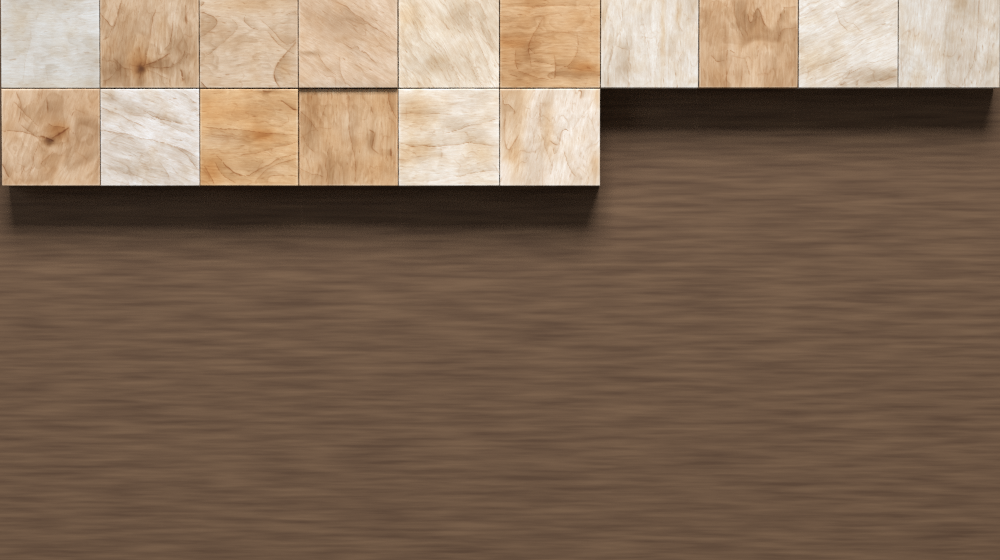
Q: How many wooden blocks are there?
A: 16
